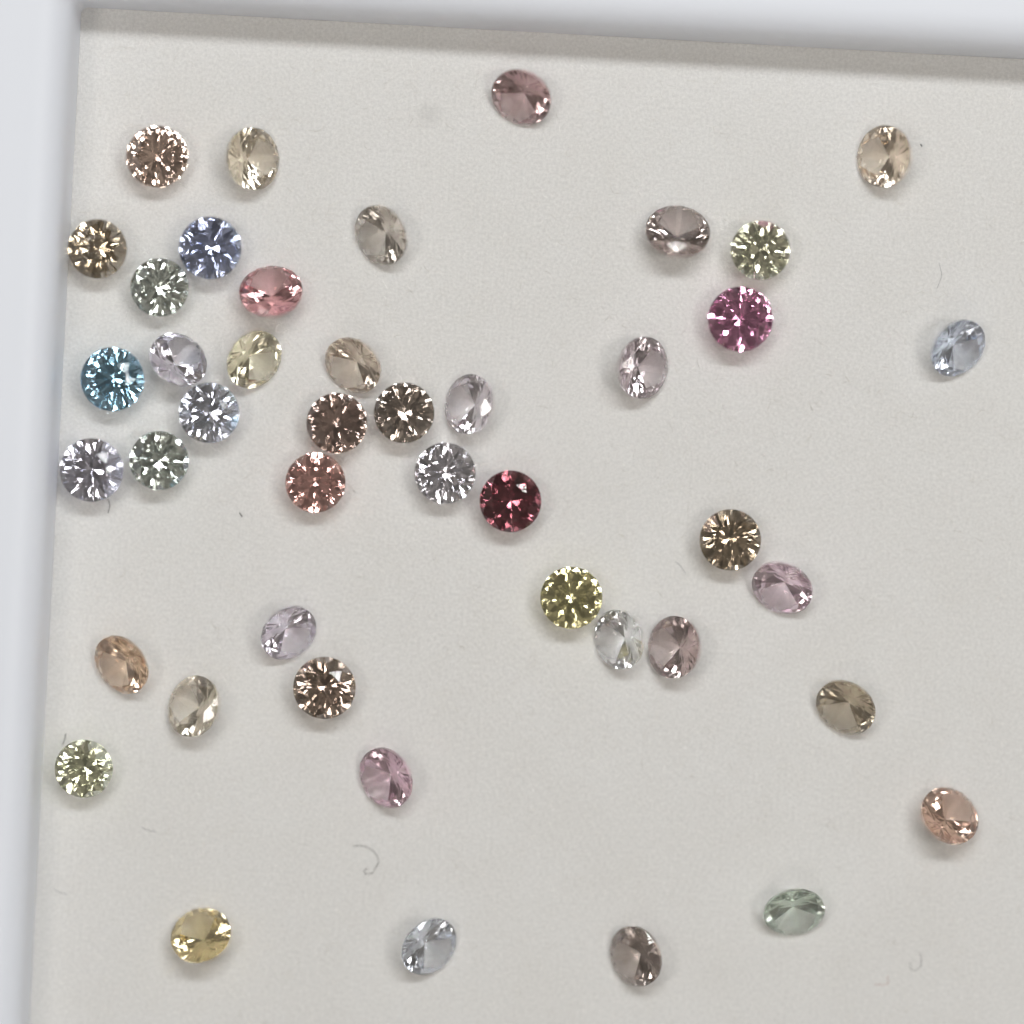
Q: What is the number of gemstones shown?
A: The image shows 44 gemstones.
